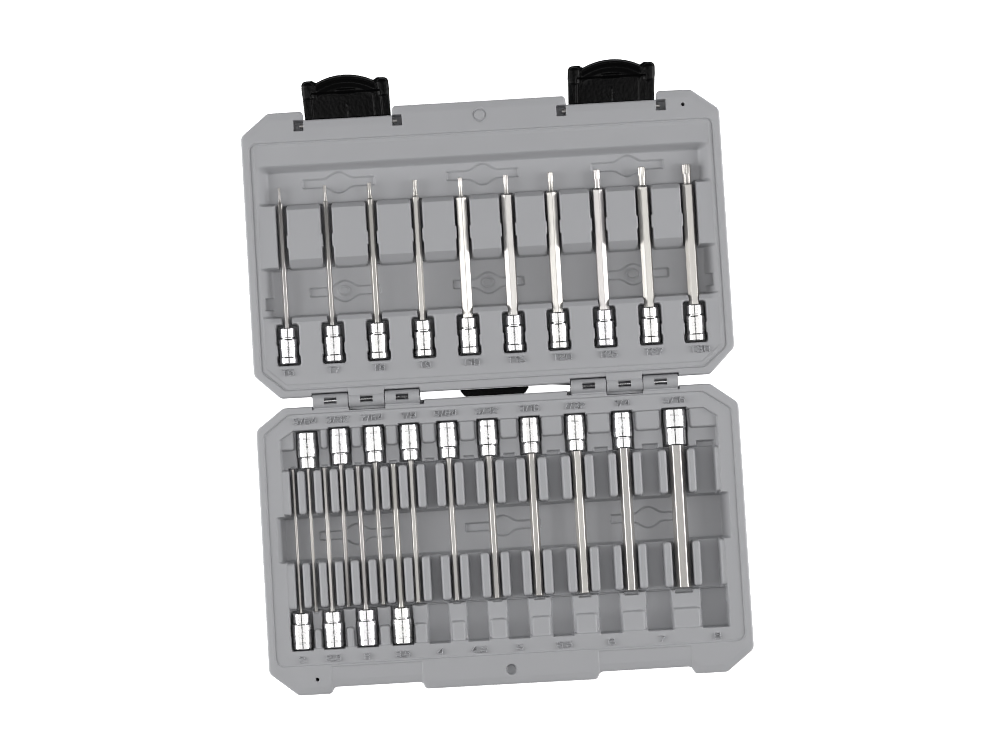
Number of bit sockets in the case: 24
